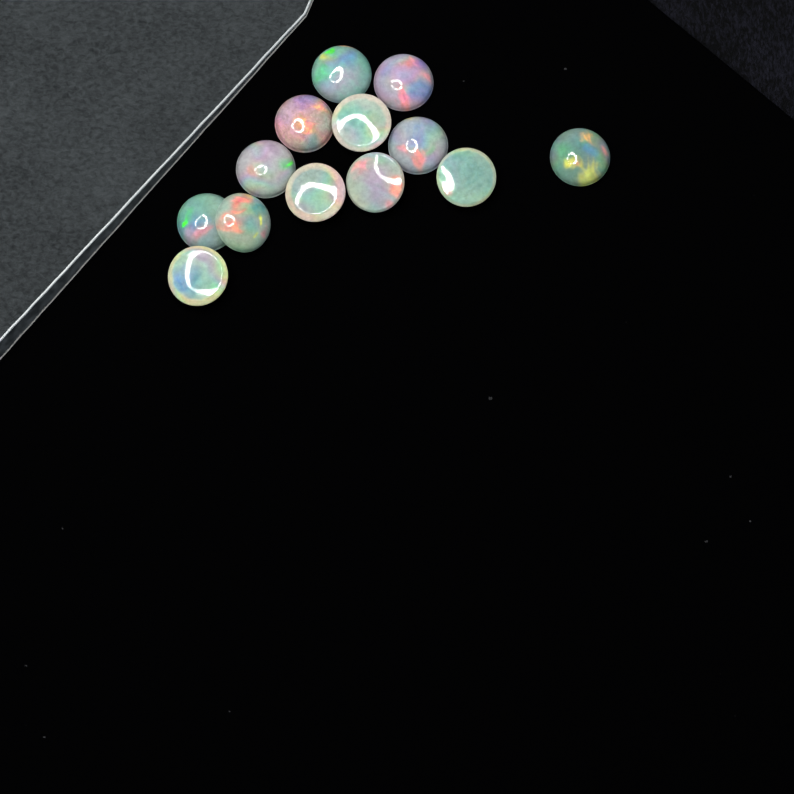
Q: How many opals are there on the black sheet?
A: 13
